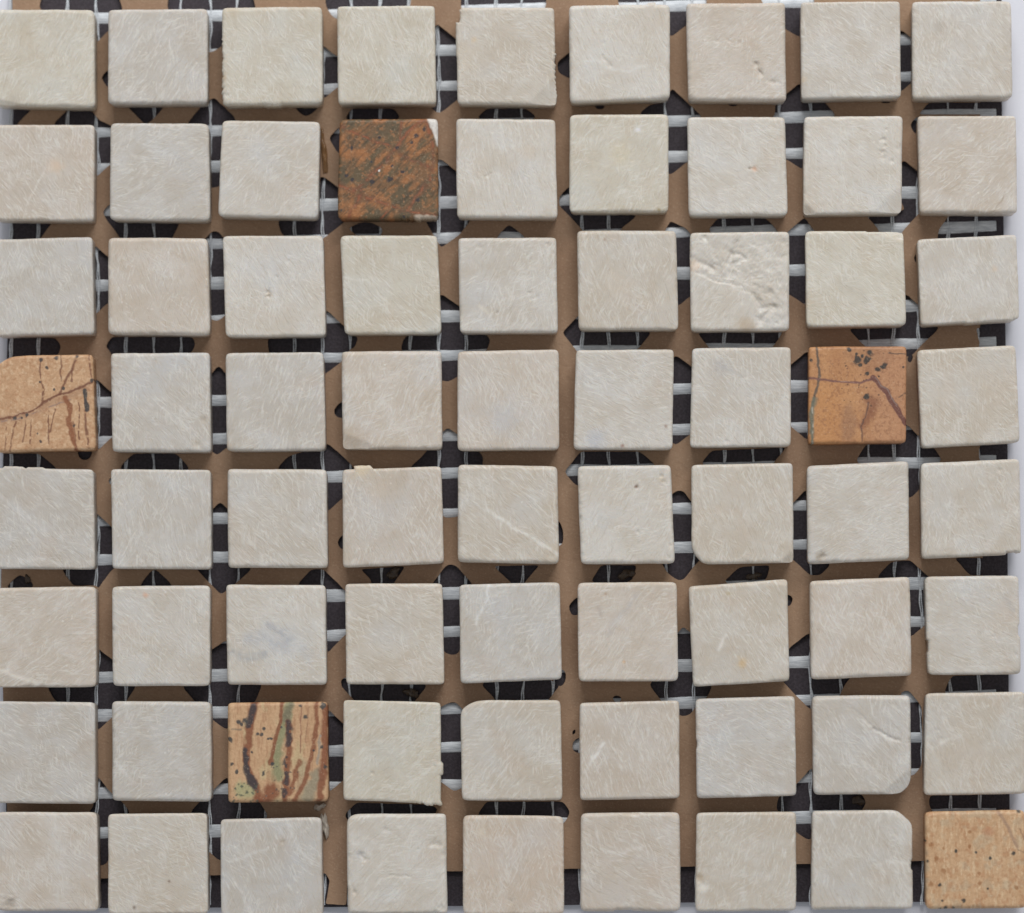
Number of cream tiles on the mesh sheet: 67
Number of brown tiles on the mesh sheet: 5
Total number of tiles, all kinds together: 72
